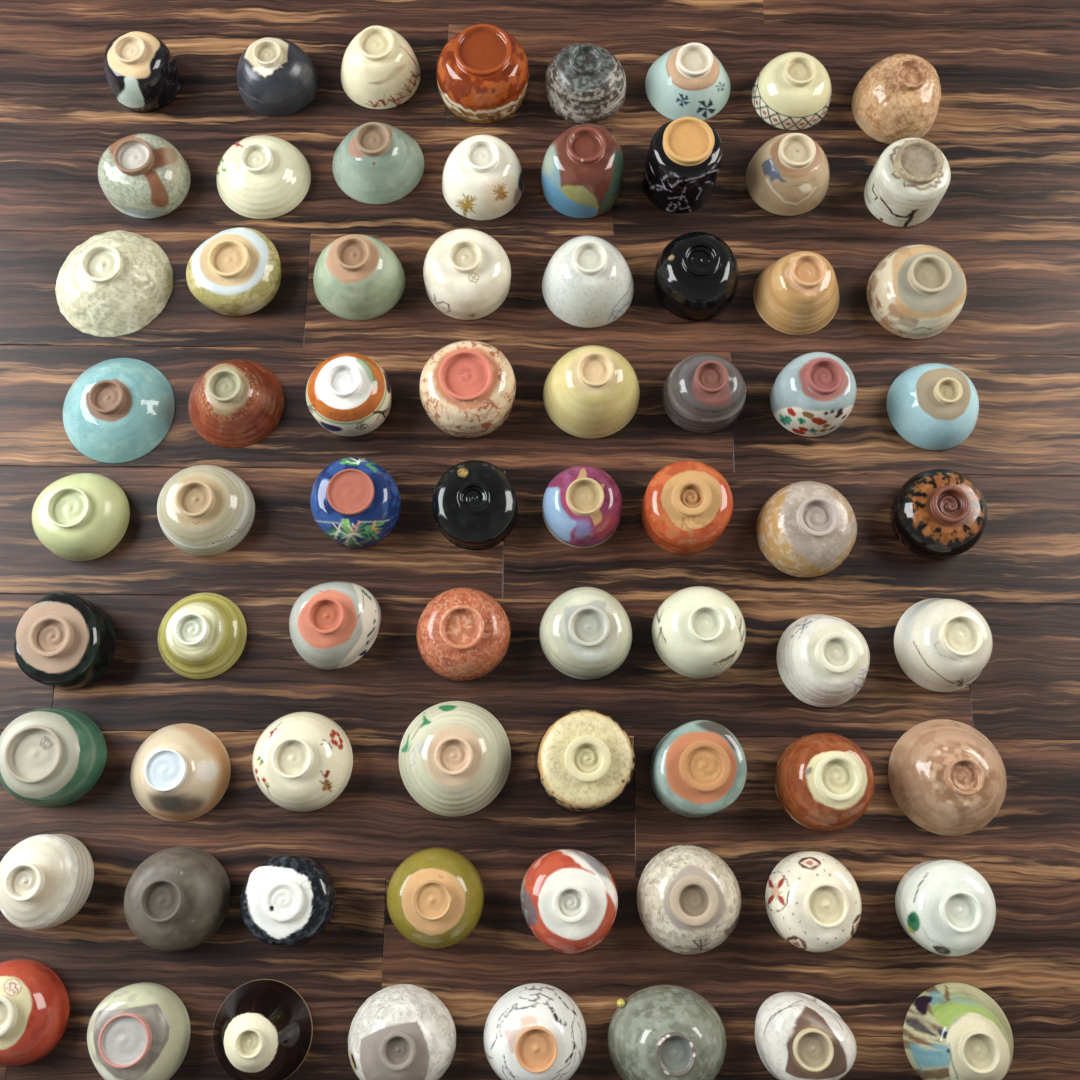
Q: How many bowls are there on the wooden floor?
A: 72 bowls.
